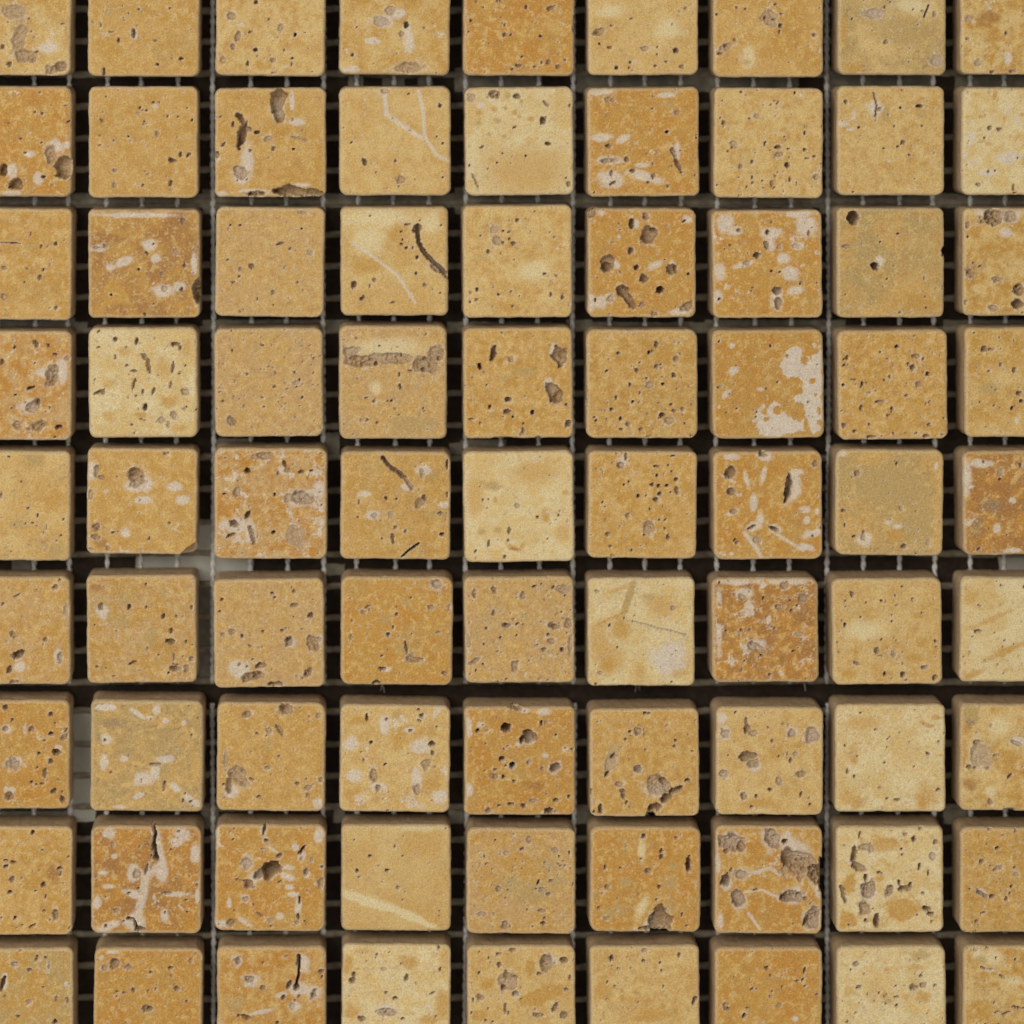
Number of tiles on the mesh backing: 81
